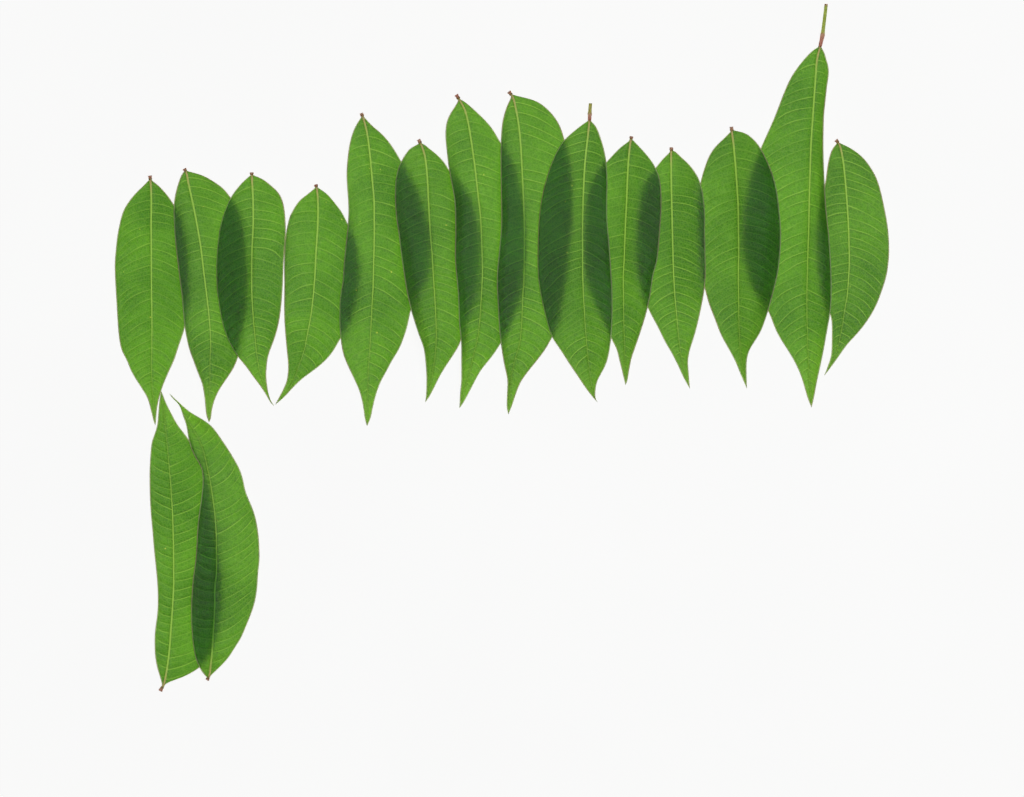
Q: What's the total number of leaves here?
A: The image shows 16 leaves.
